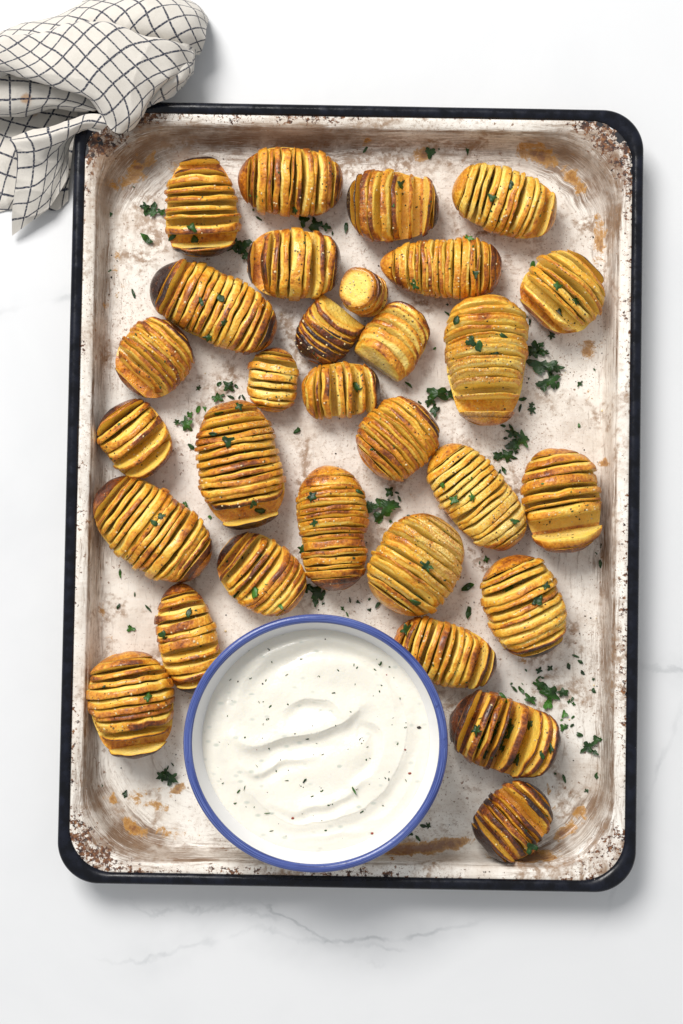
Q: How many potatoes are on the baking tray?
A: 30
